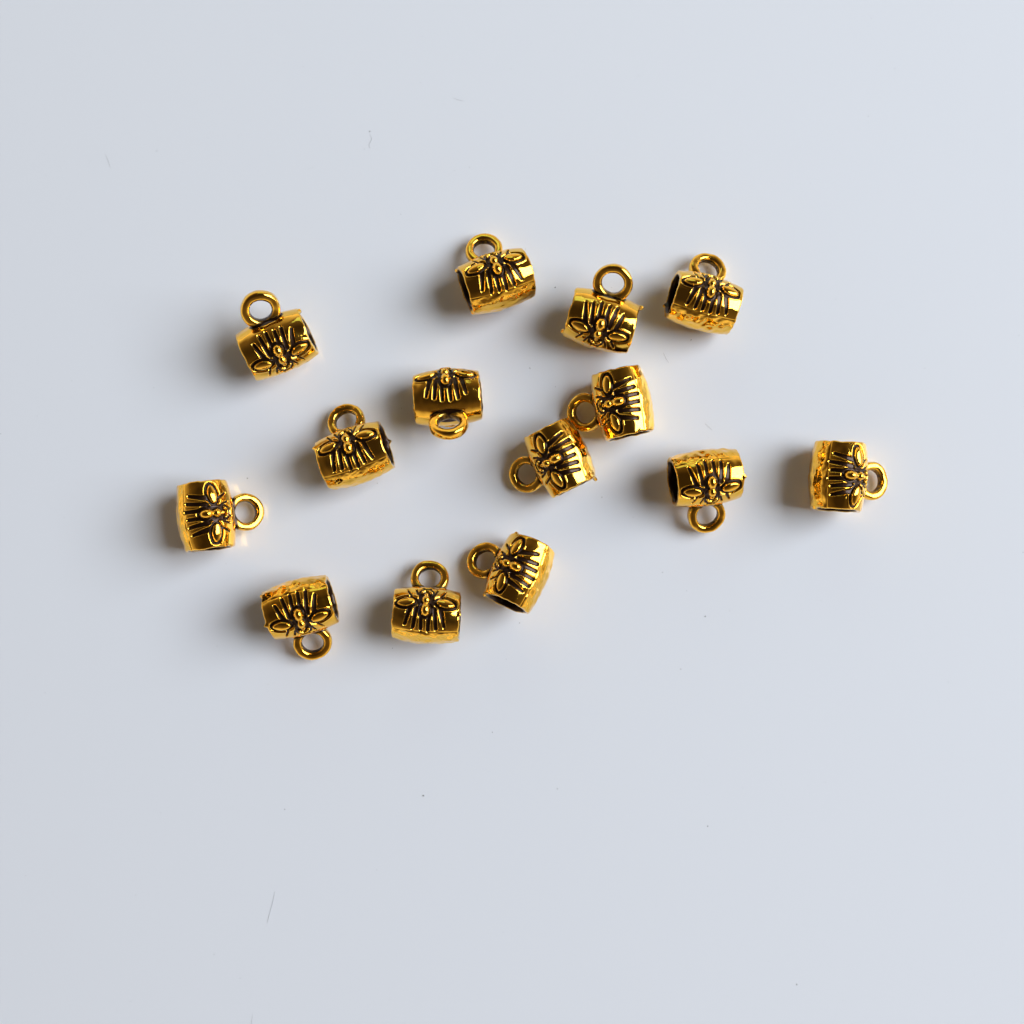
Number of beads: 14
